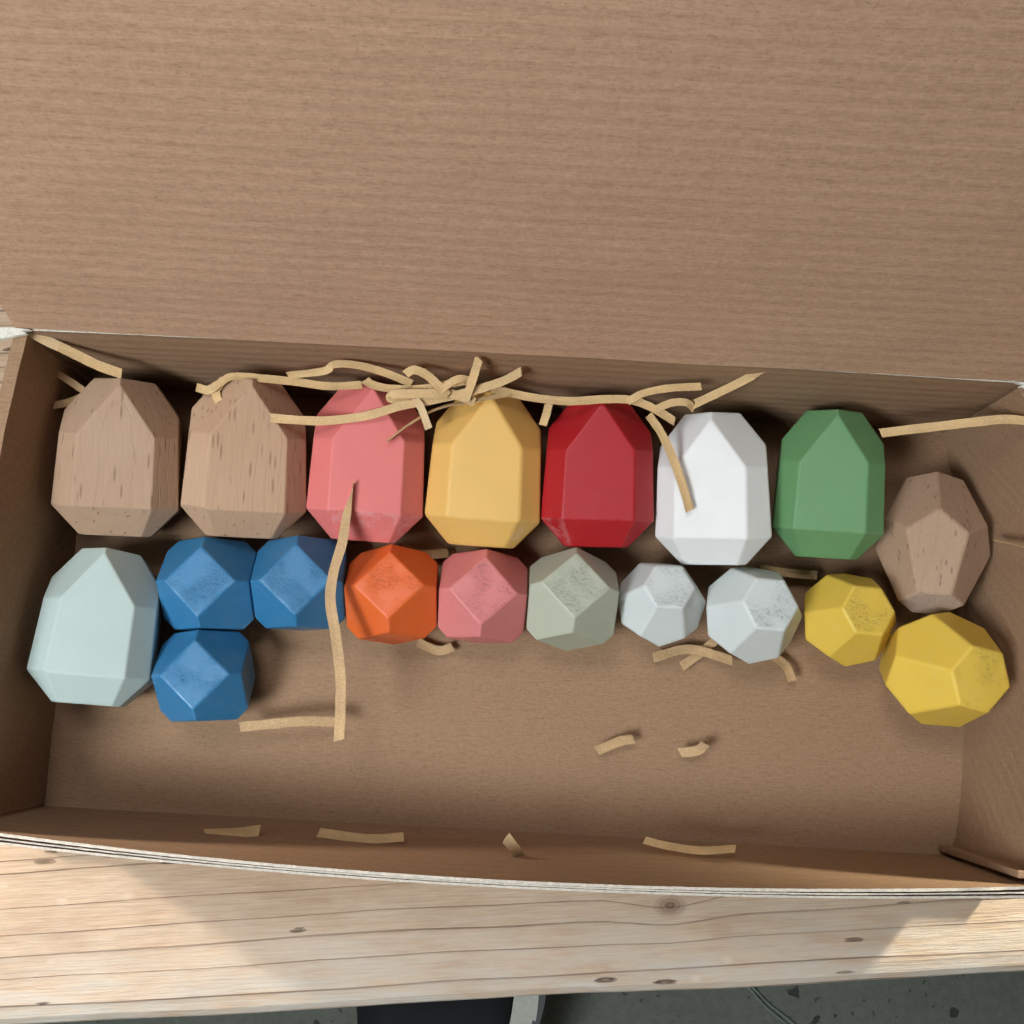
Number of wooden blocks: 19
